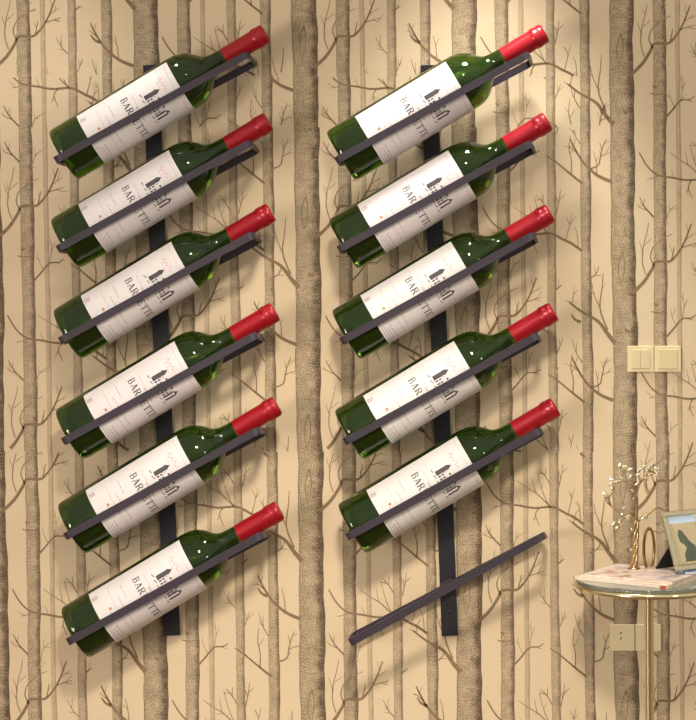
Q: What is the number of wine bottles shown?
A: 11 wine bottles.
